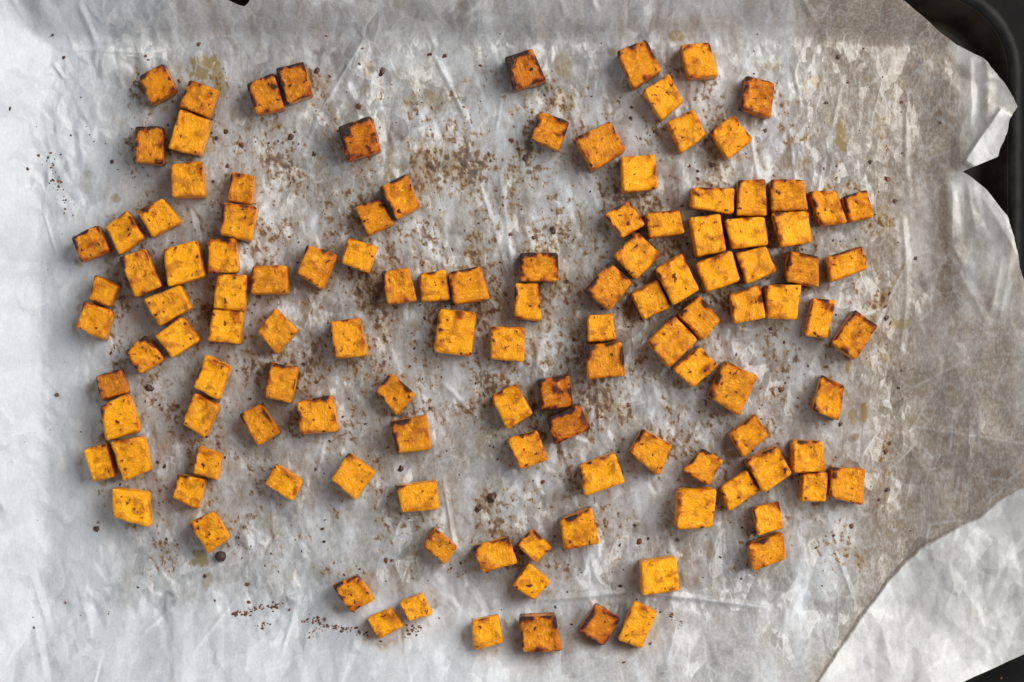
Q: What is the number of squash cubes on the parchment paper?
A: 123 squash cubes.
